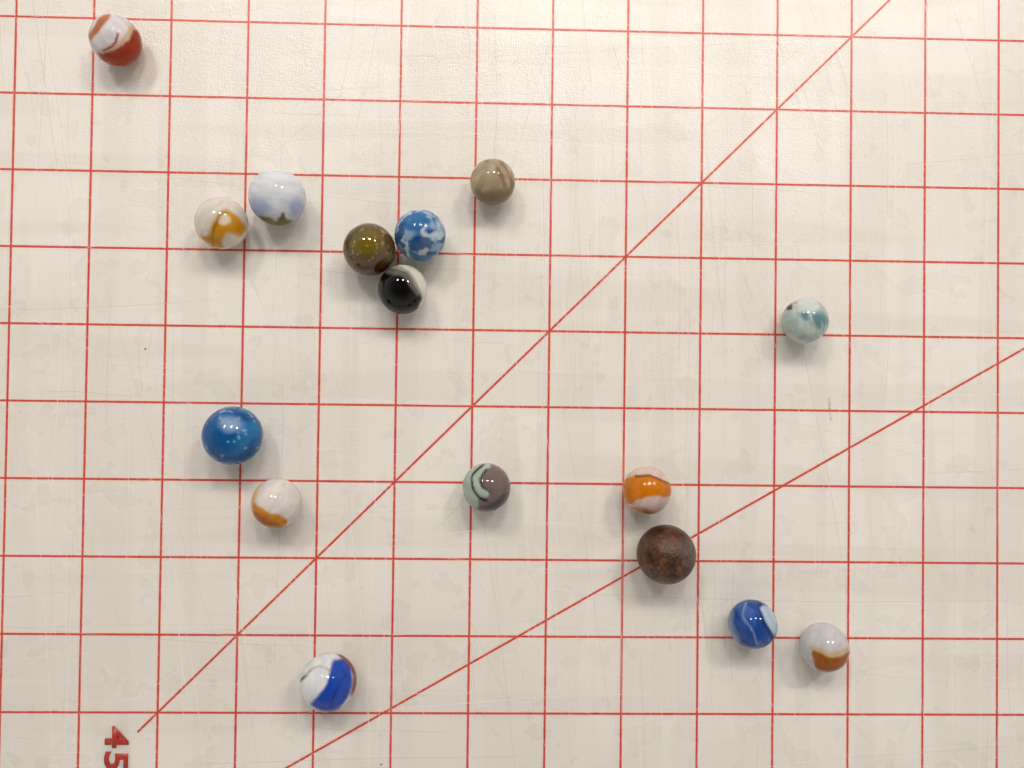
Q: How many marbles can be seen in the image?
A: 16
